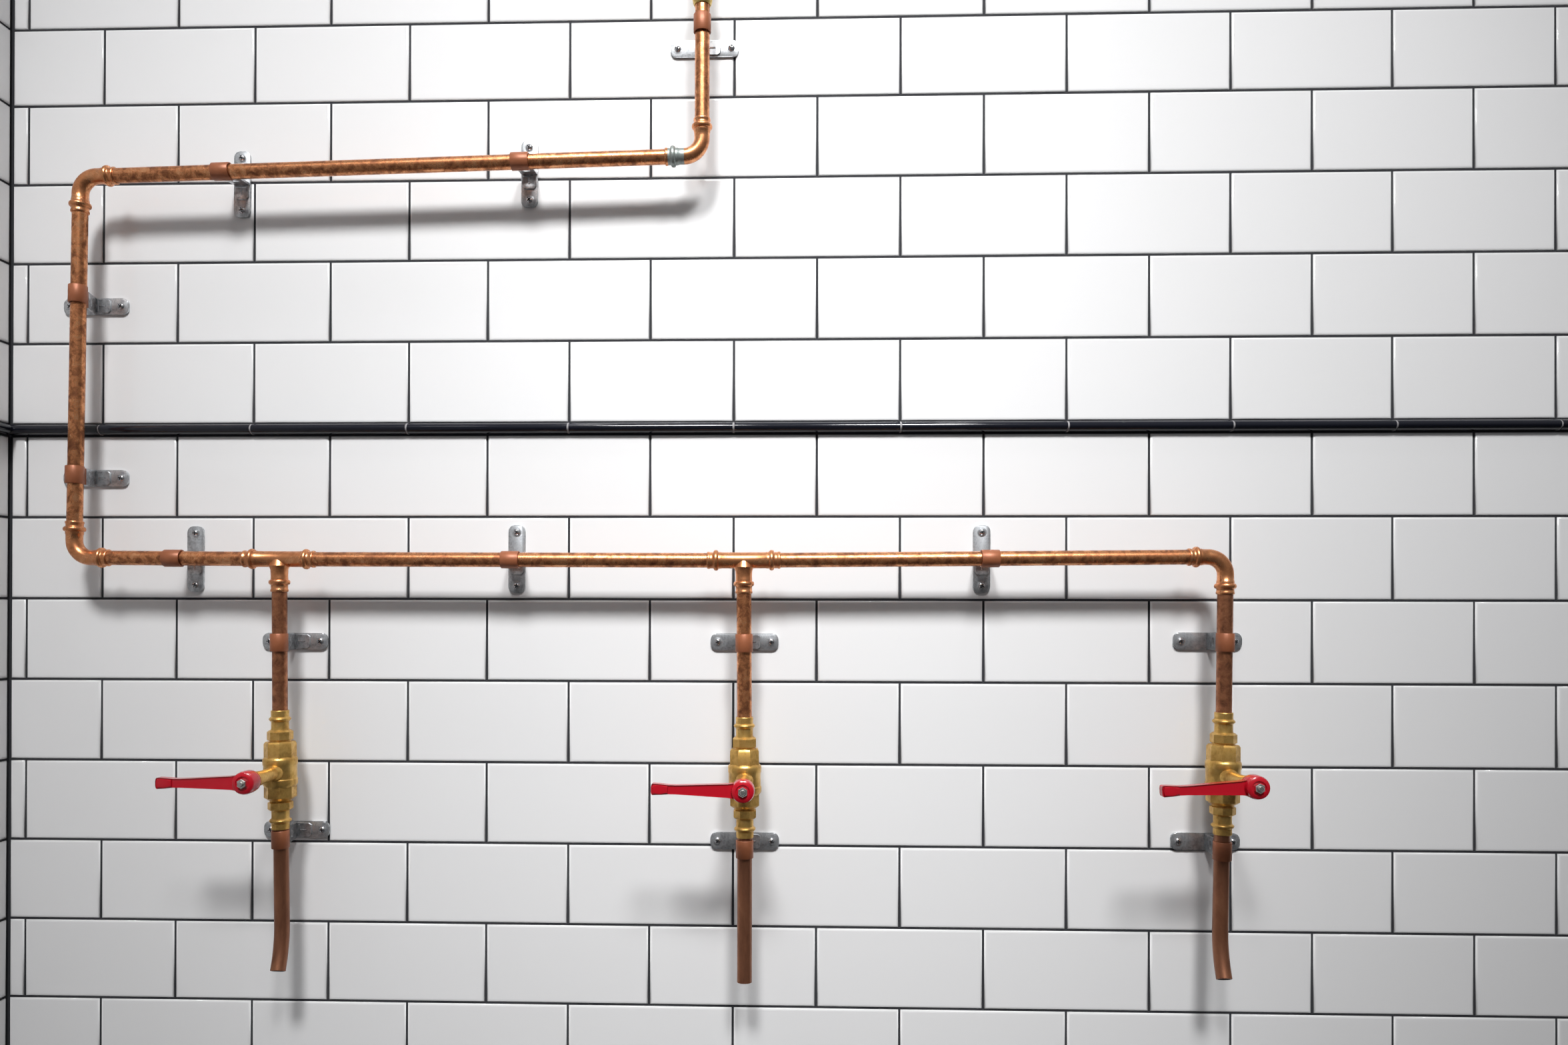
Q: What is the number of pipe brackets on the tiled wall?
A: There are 14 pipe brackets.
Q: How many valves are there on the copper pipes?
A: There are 3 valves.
